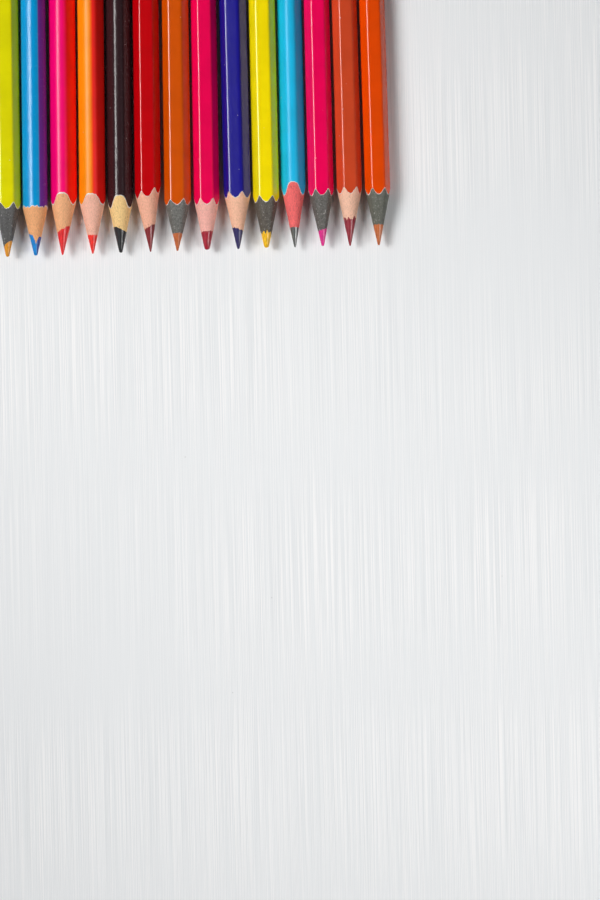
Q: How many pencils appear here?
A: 14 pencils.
